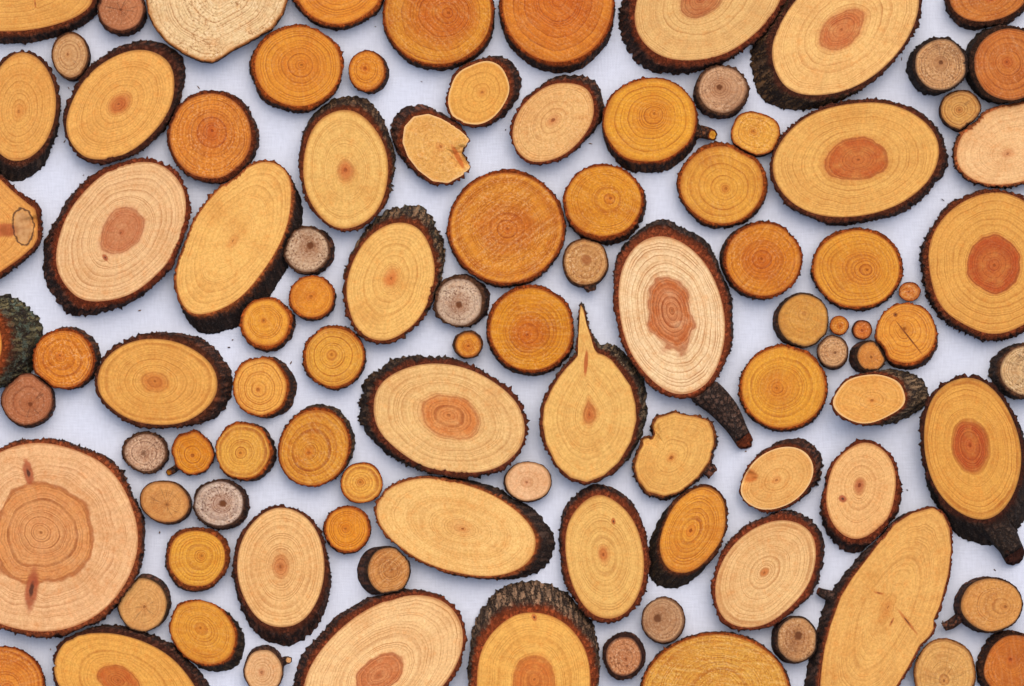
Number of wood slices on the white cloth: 99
